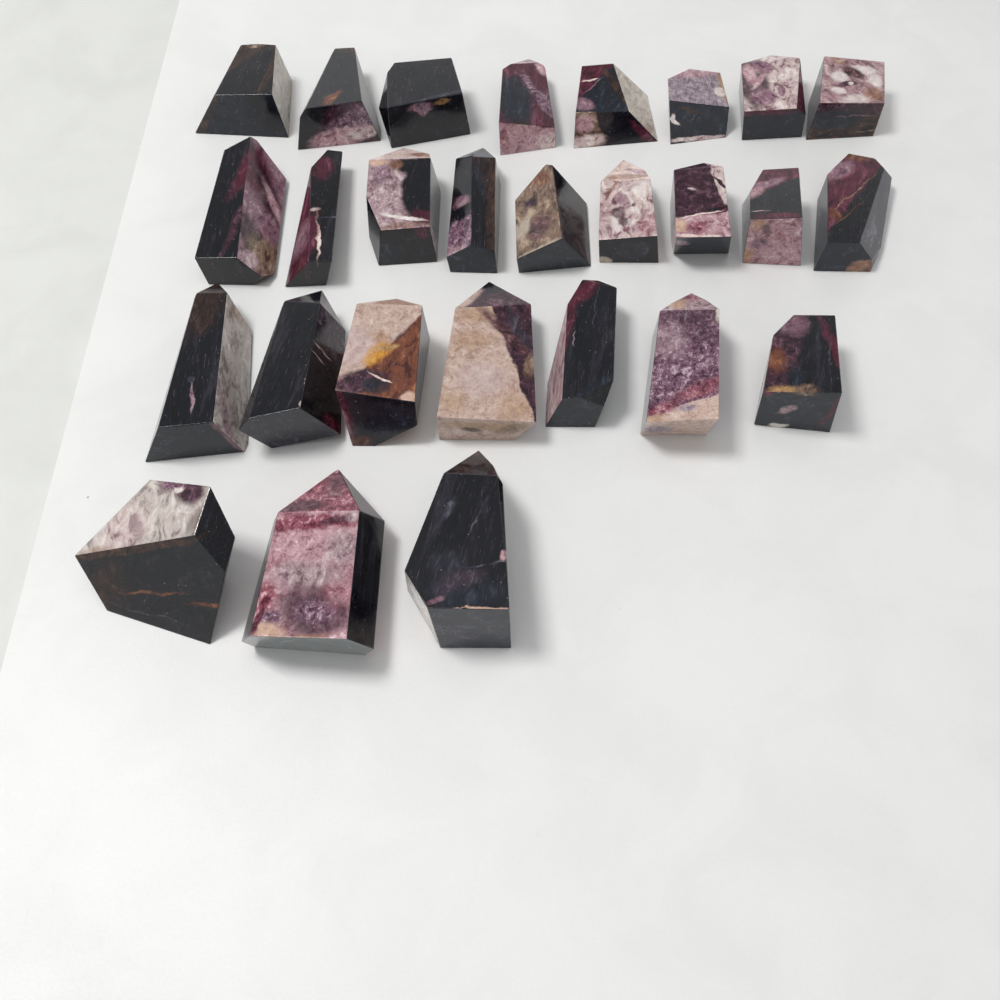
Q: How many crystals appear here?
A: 27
